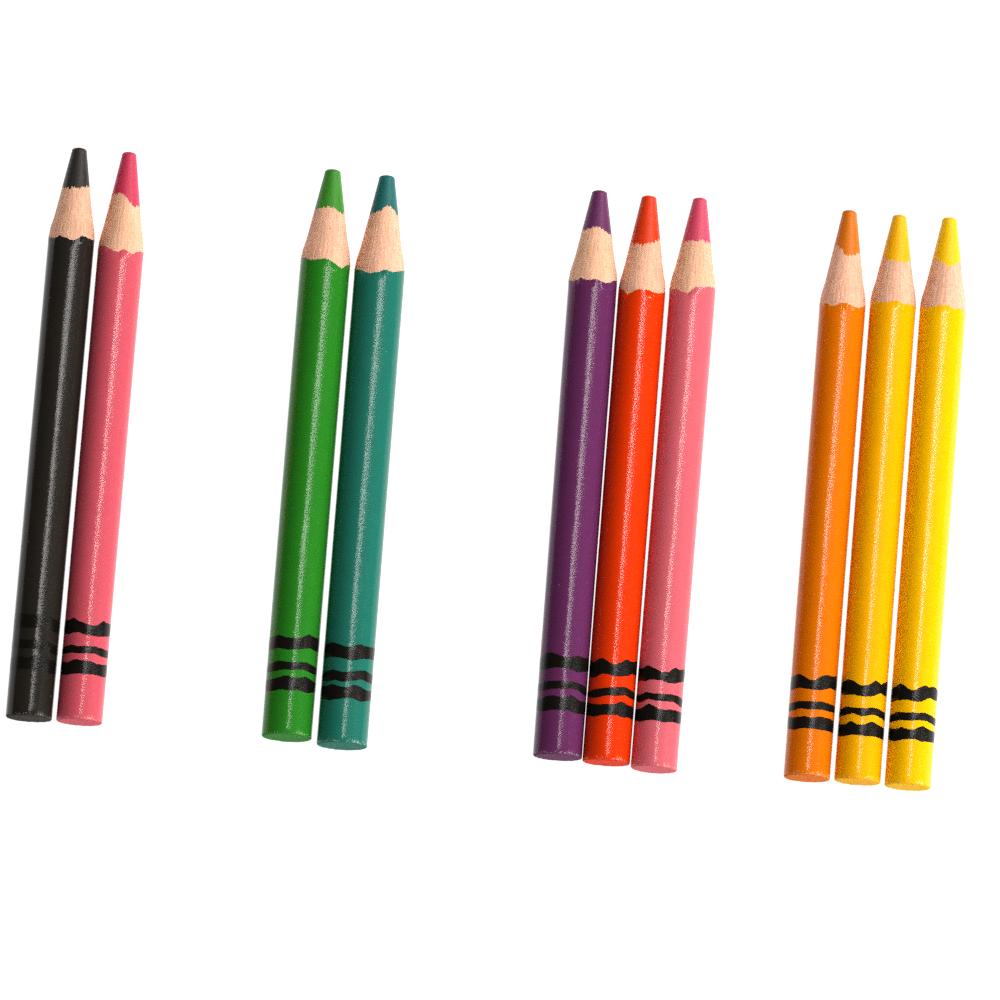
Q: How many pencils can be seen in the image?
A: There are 10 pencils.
